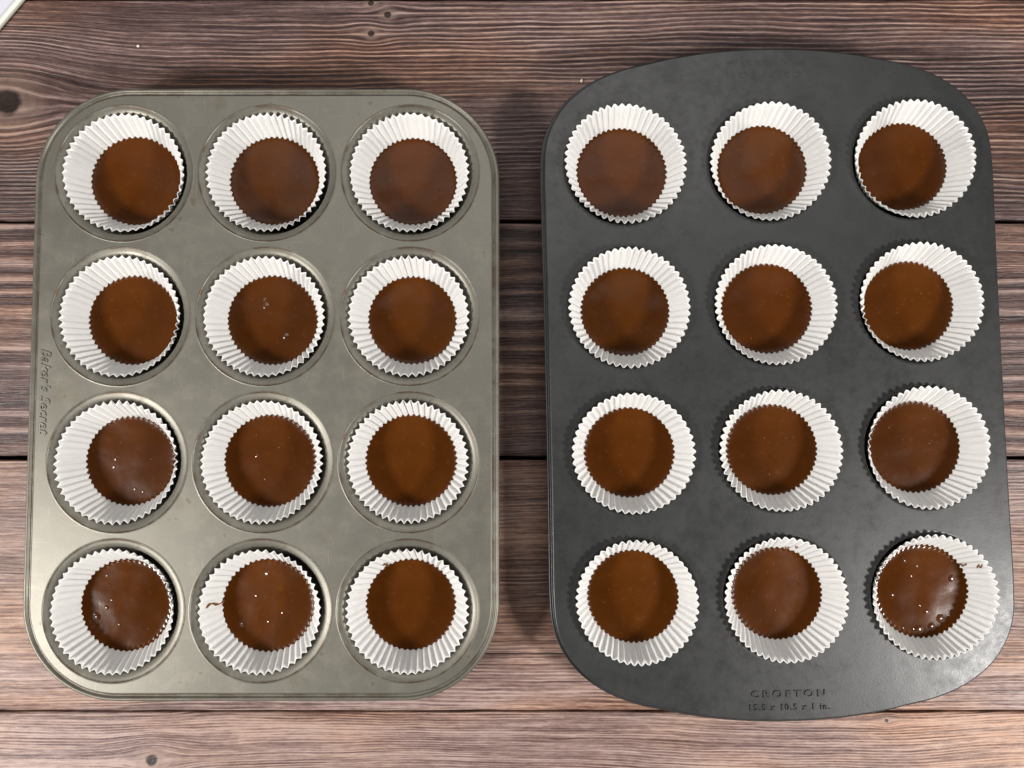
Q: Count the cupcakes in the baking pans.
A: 24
